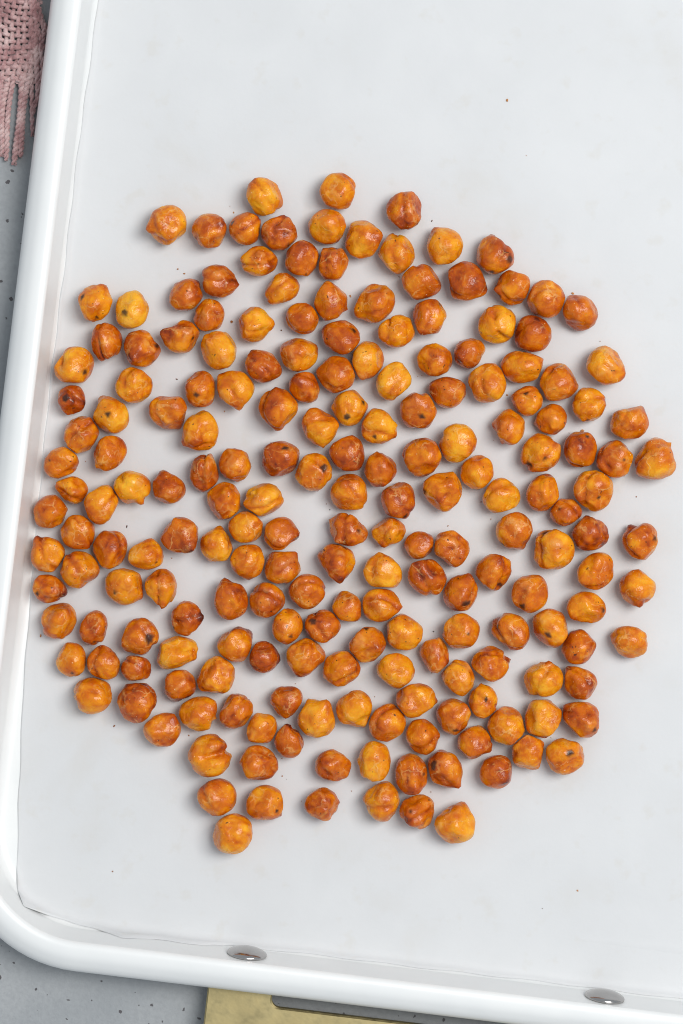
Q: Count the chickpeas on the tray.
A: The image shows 200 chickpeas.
